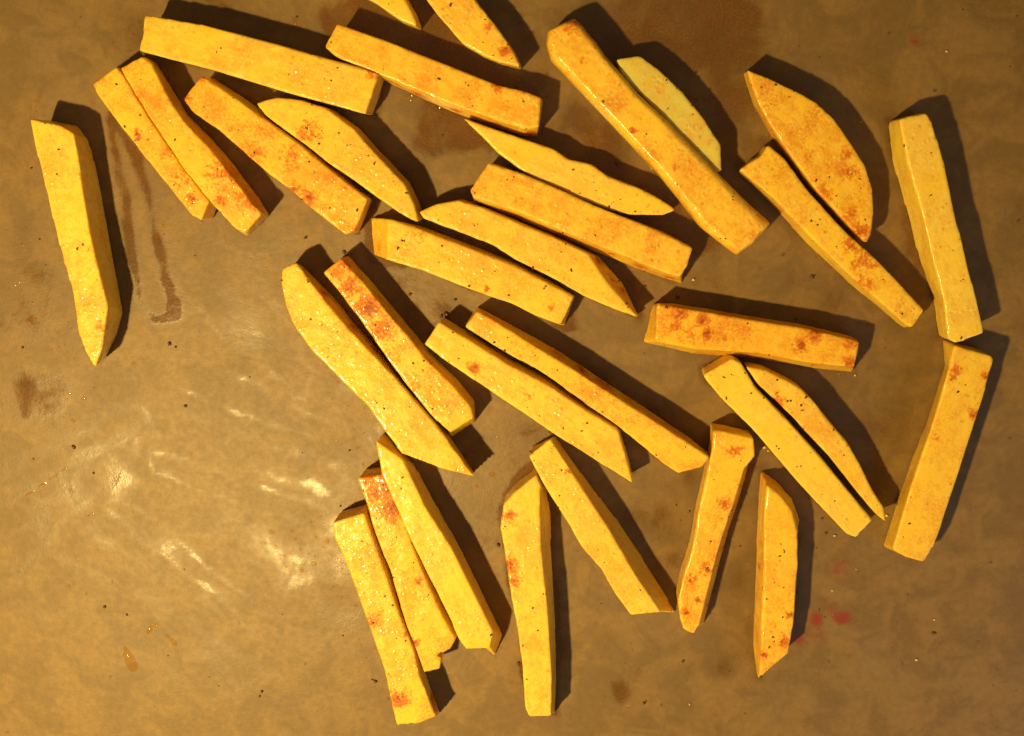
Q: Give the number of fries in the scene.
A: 33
